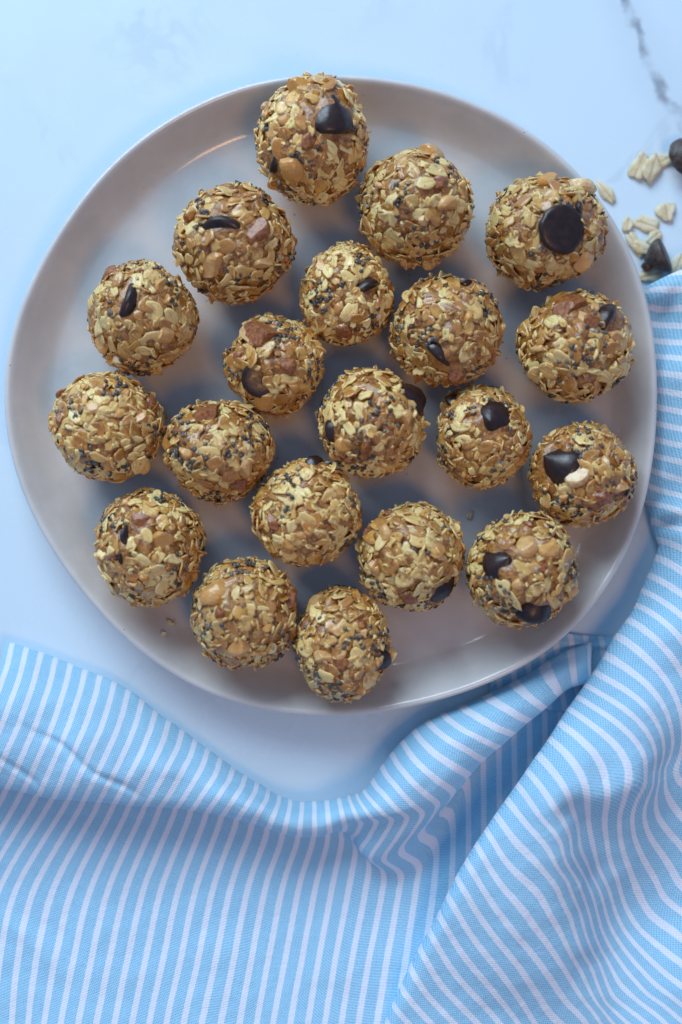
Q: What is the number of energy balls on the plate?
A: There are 20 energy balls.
